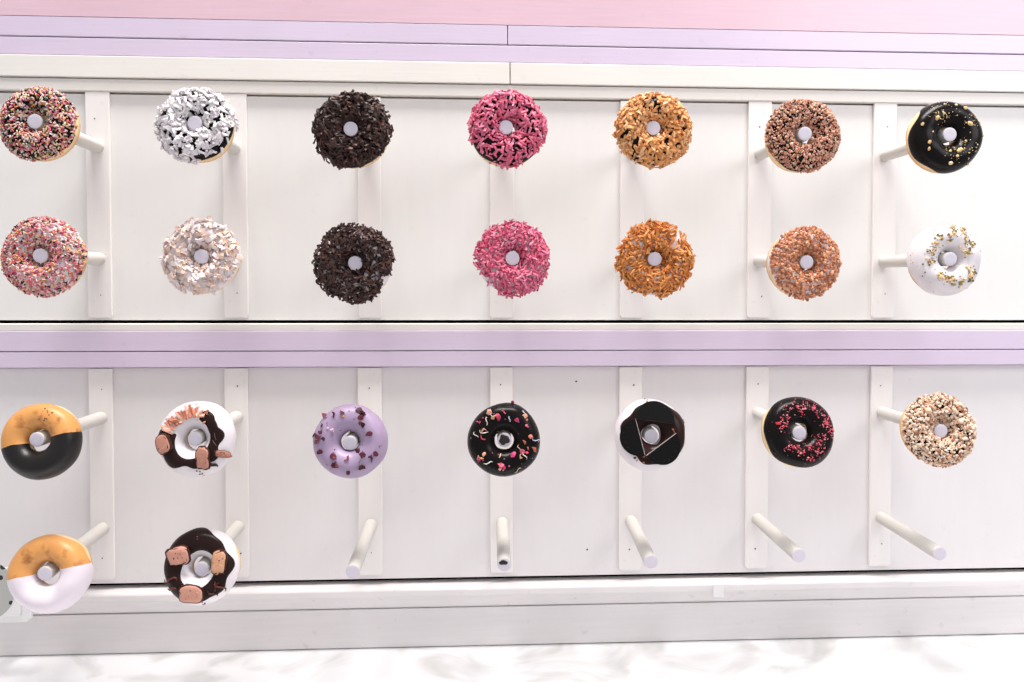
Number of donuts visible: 23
